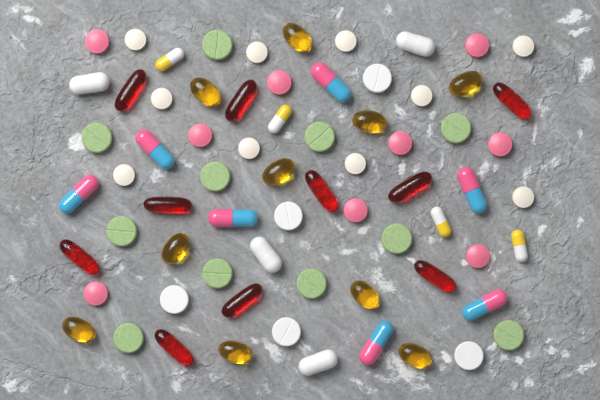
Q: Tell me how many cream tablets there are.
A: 10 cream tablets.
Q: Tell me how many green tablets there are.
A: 11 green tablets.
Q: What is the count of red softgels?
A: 10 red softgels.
